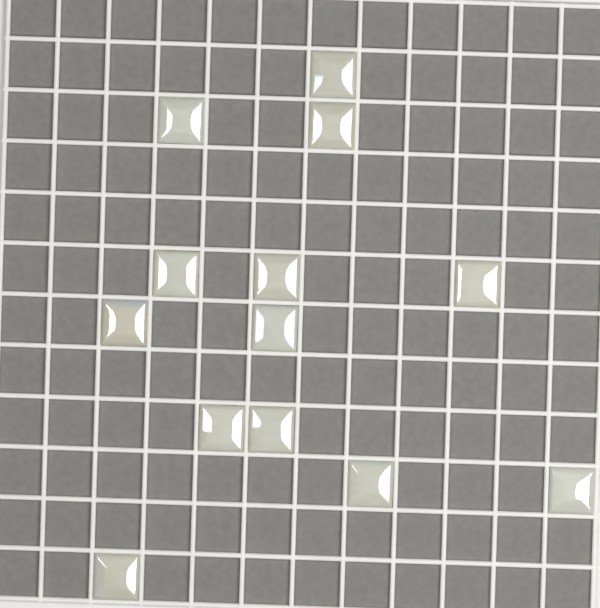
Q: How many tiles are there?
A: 13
